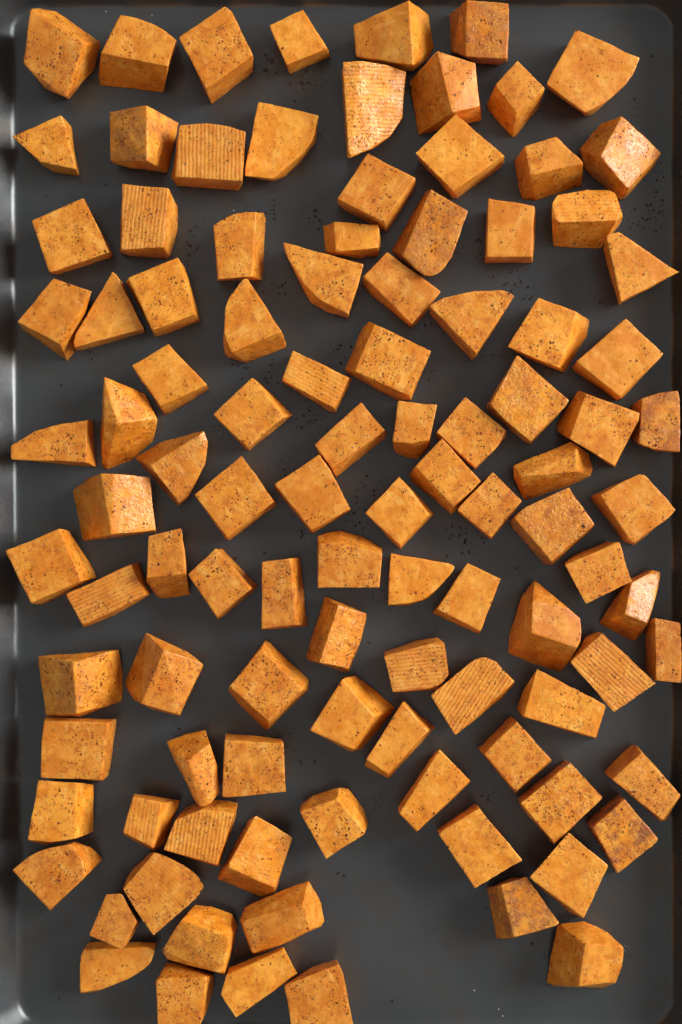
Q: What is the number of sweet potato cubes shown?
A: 105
